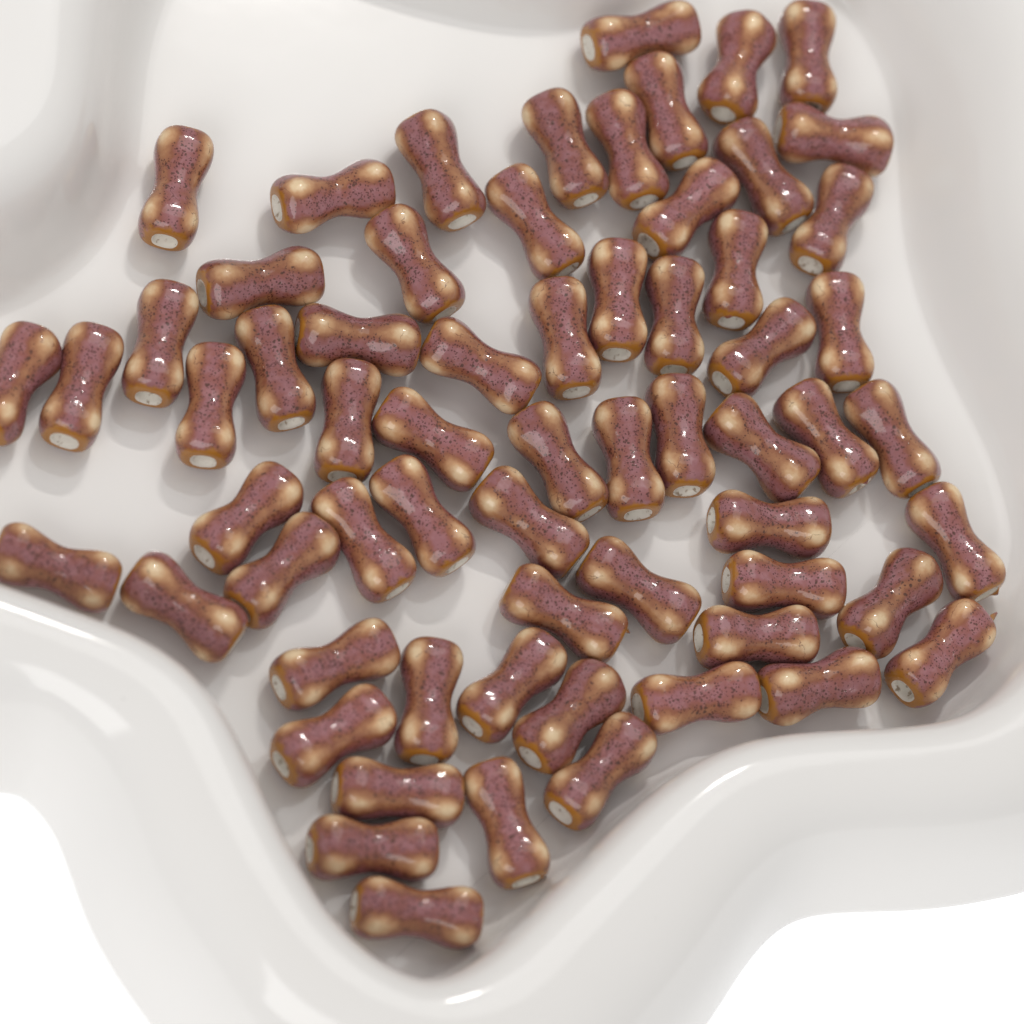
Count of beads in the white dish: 64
